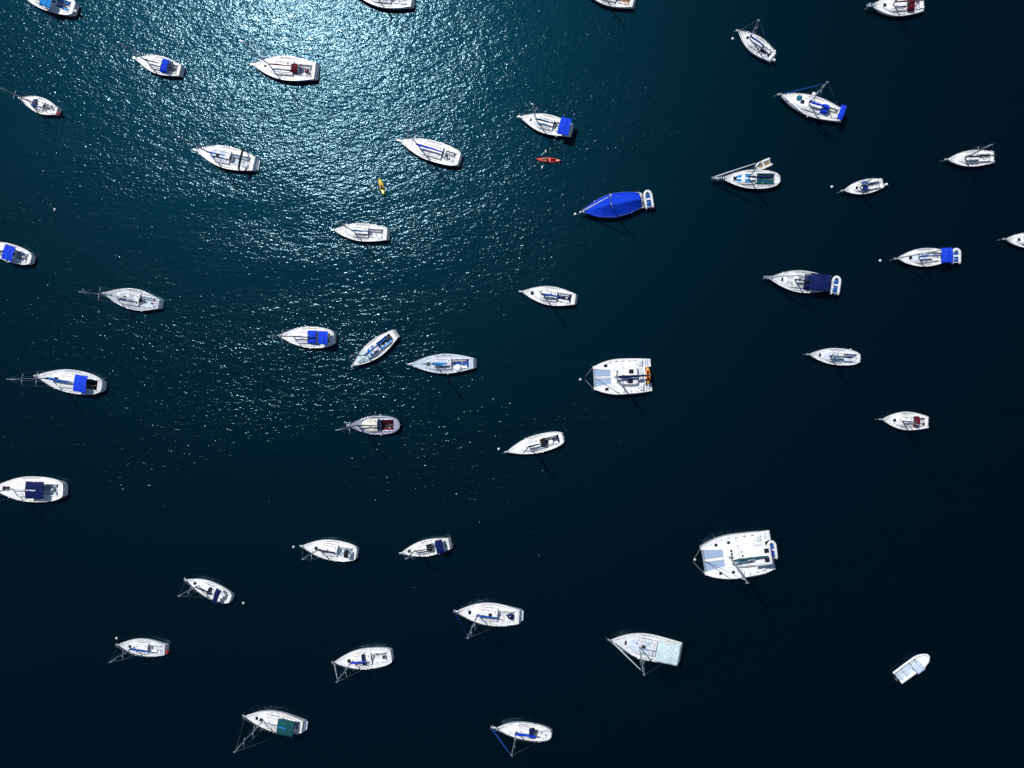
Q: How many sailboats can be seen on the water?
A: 41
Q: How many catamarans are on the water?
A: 2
